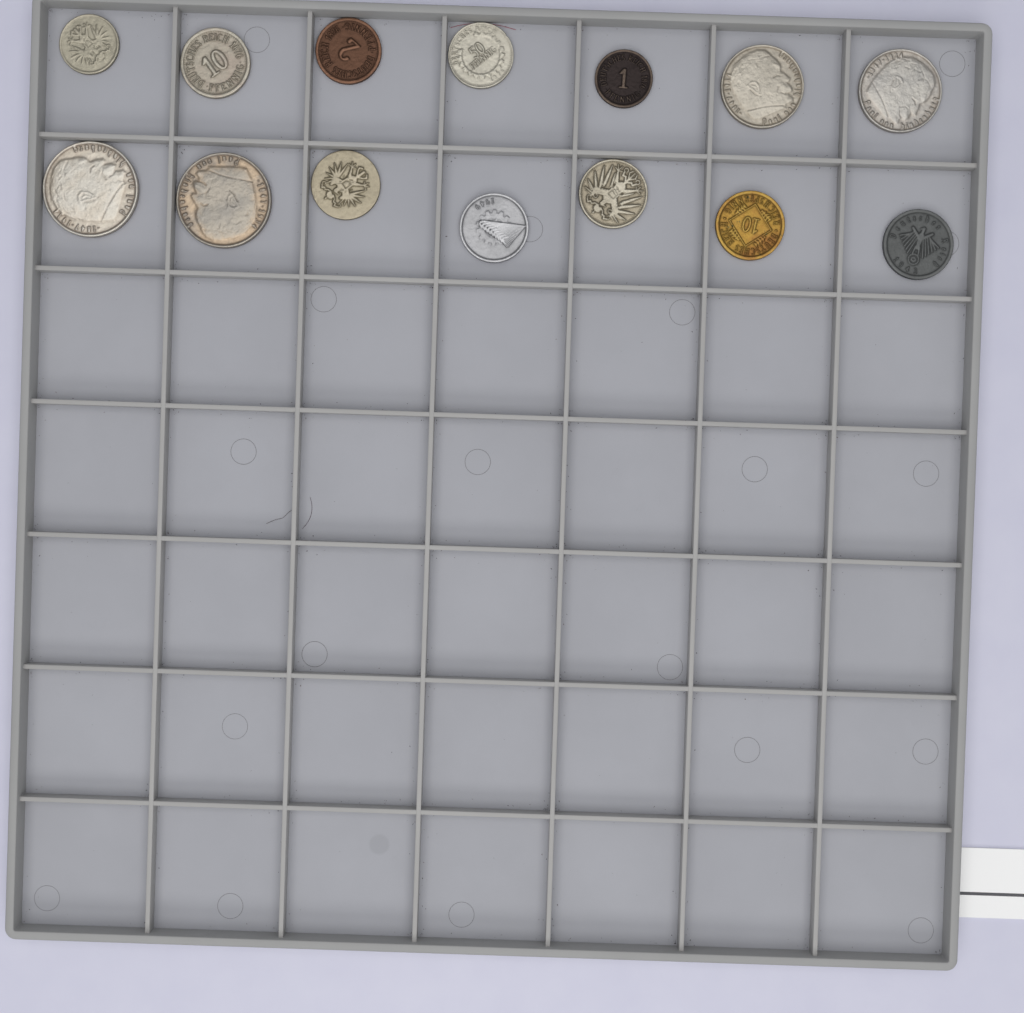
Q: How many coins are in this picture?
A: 14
